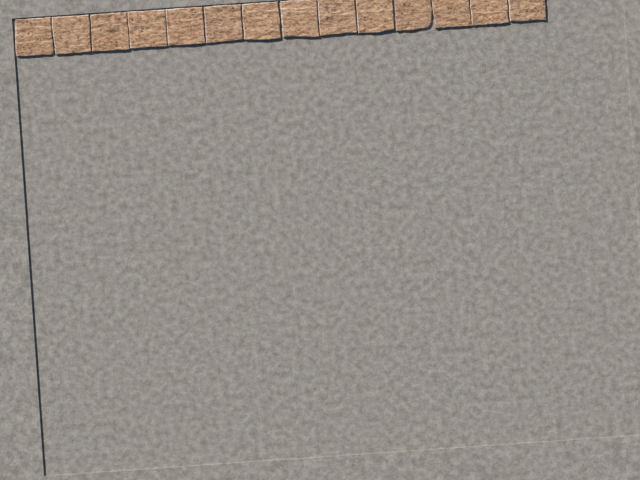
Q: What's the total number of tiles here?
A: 14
